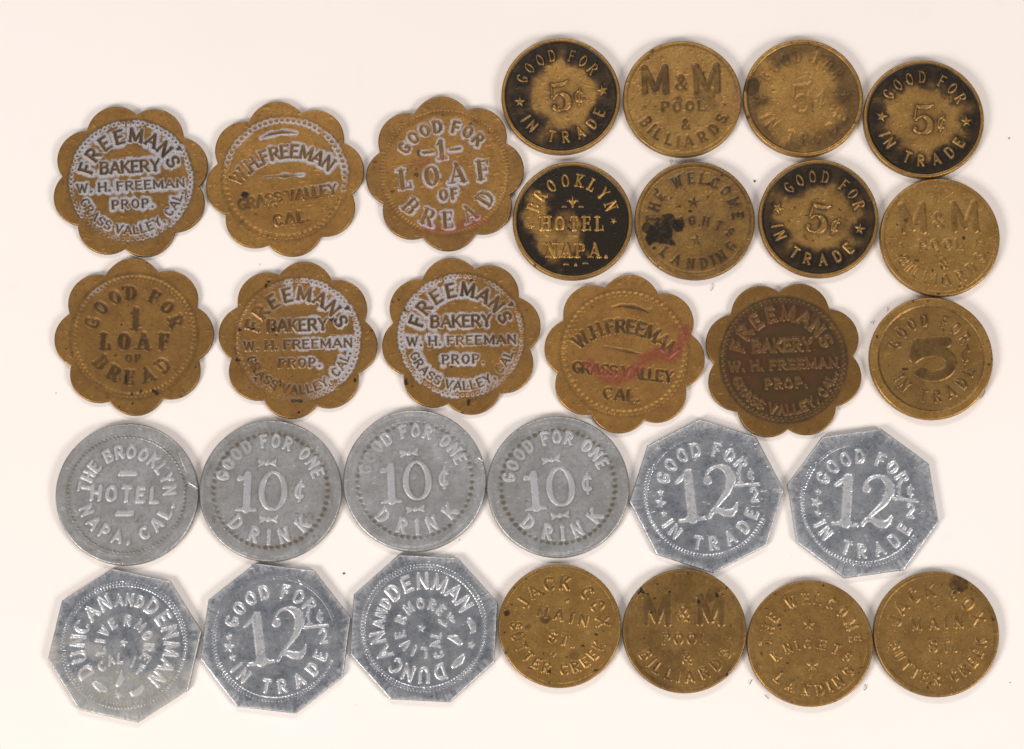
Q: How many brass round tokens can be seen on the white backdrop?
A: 13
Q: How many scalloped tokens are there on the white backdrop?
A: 8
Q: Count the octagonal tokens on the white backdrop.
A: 5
